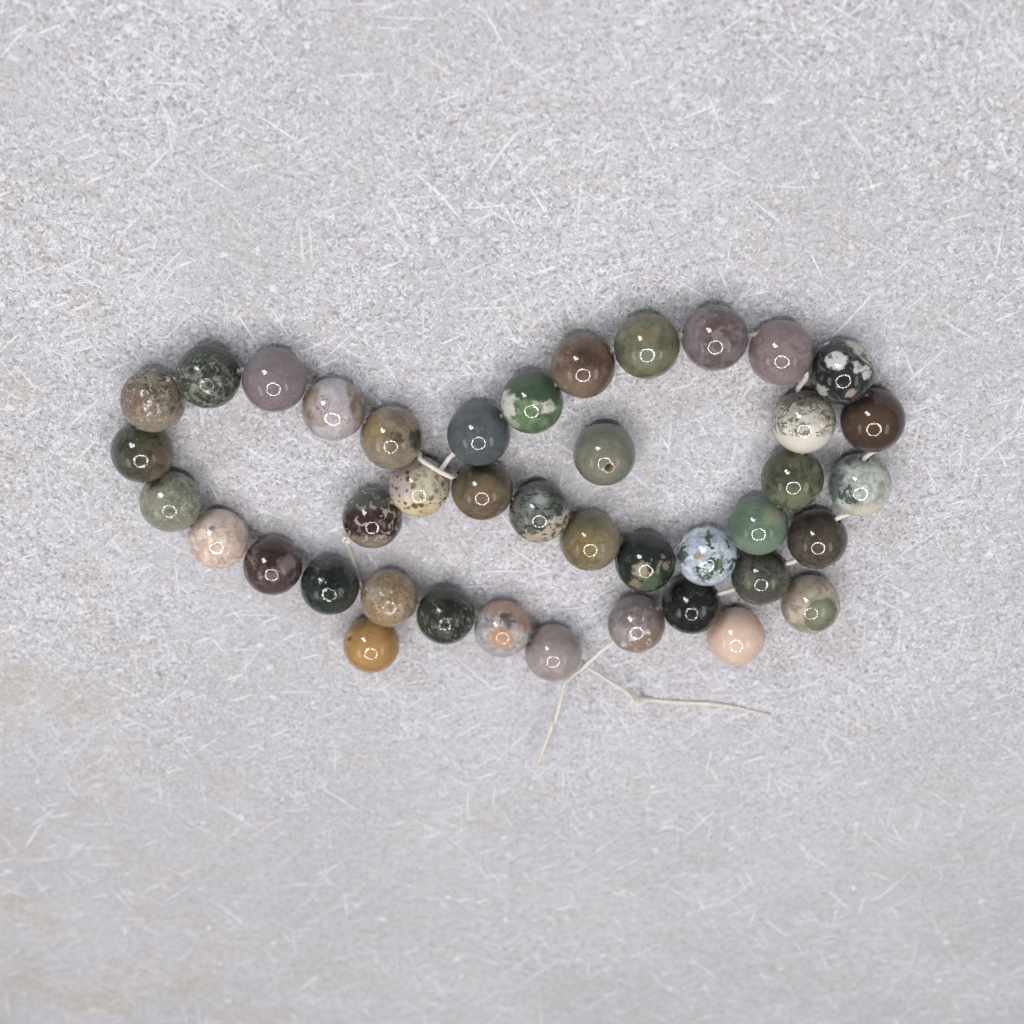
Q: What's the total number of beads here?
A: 41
